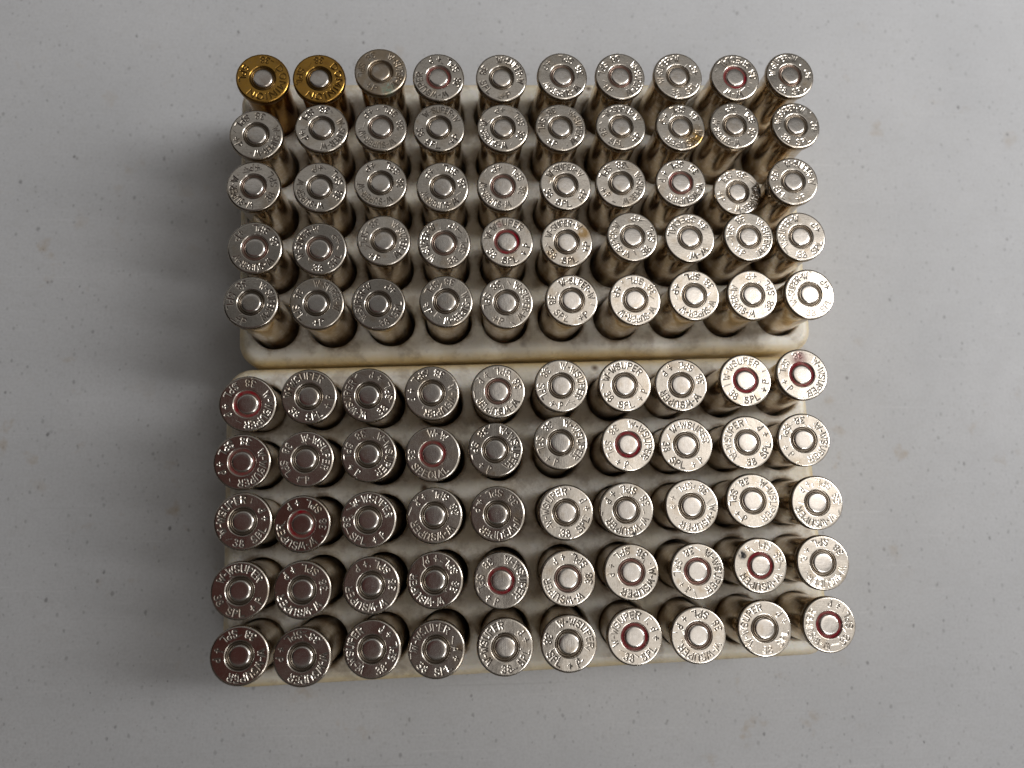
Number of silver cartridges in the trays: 98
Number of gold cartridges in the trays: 2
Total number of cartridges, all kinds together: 100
